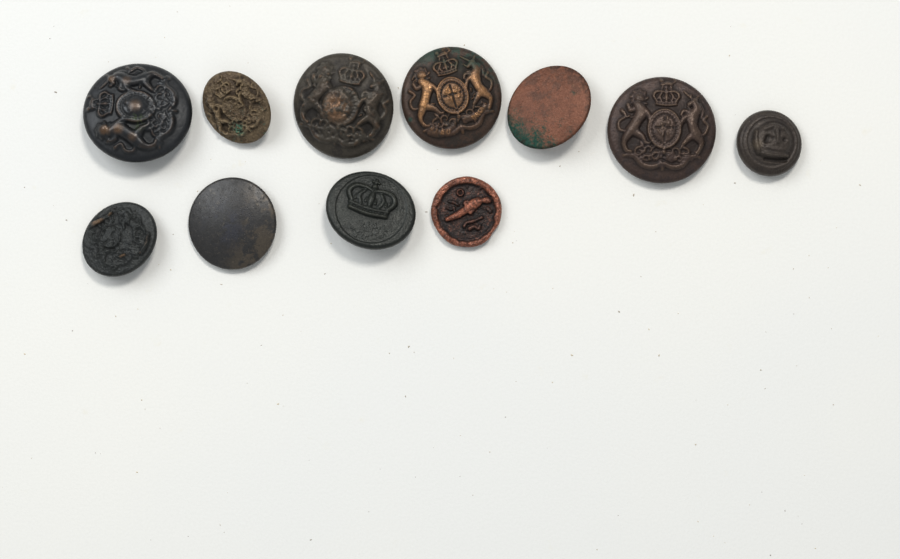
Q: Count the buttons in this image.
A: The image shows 11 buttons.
